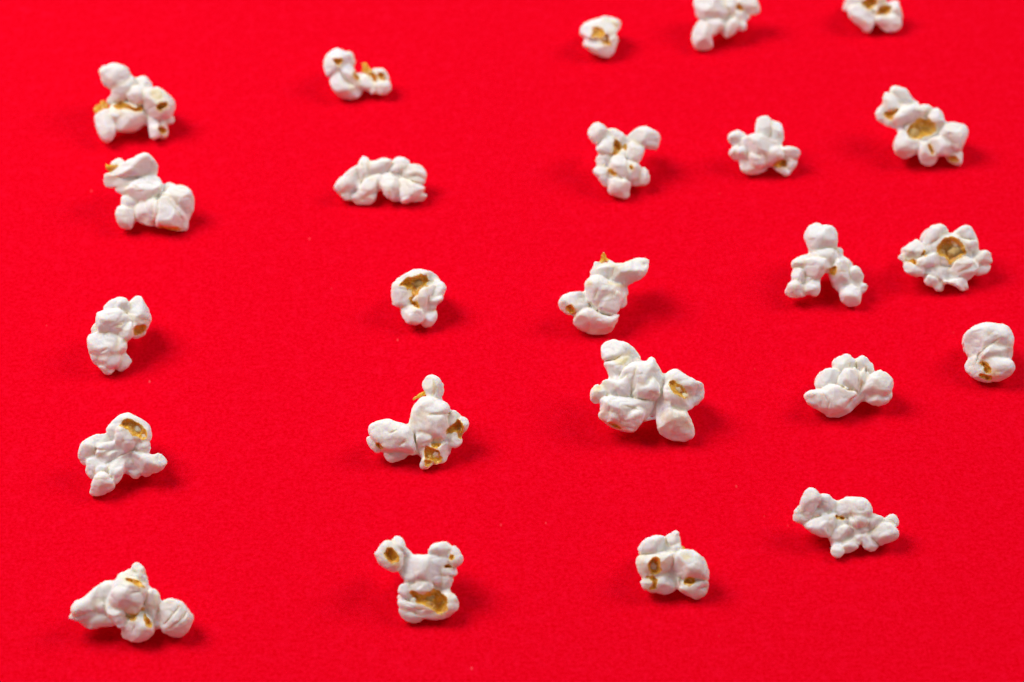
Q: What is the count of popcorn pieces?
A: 24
